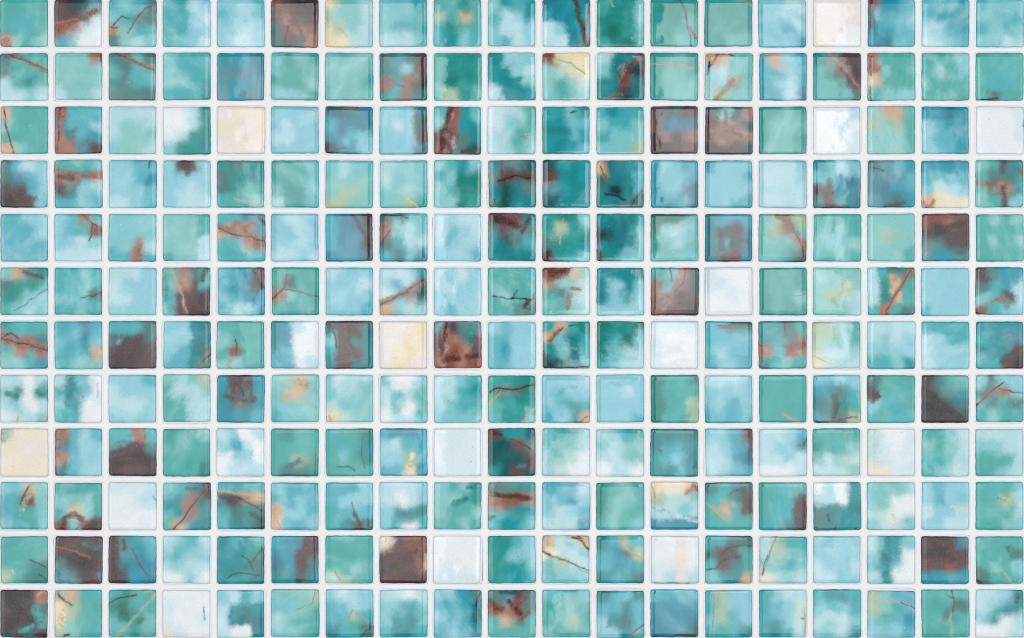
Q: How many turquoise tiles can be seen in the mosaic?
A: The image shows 200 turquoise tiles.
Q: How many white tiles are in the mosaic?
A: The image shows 14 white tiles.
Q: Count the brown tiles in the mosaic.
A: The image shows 14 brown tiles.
